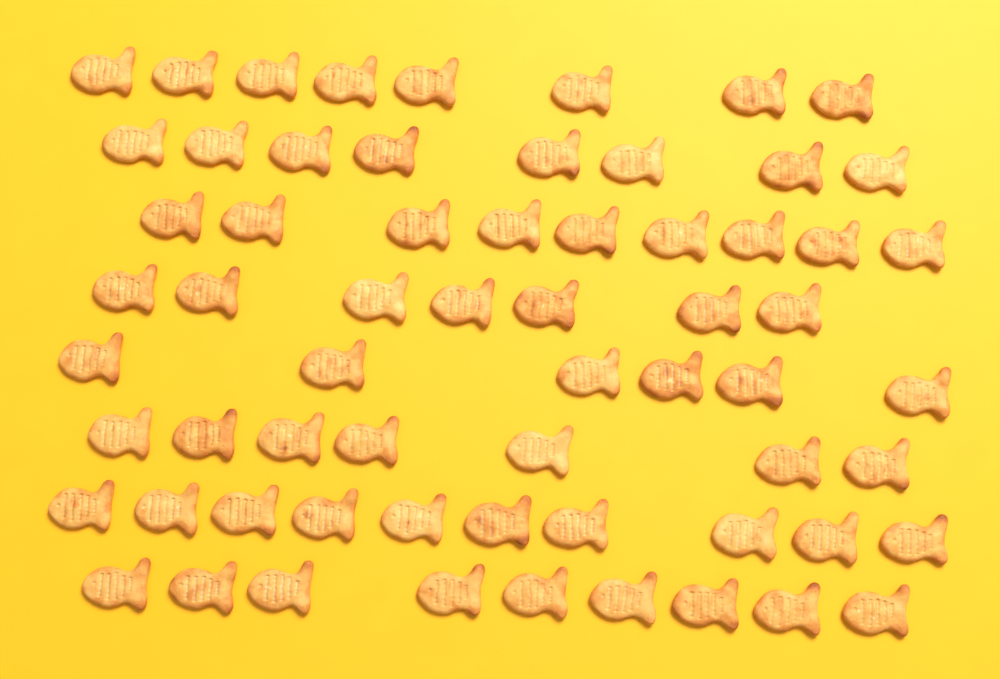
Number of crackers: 64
